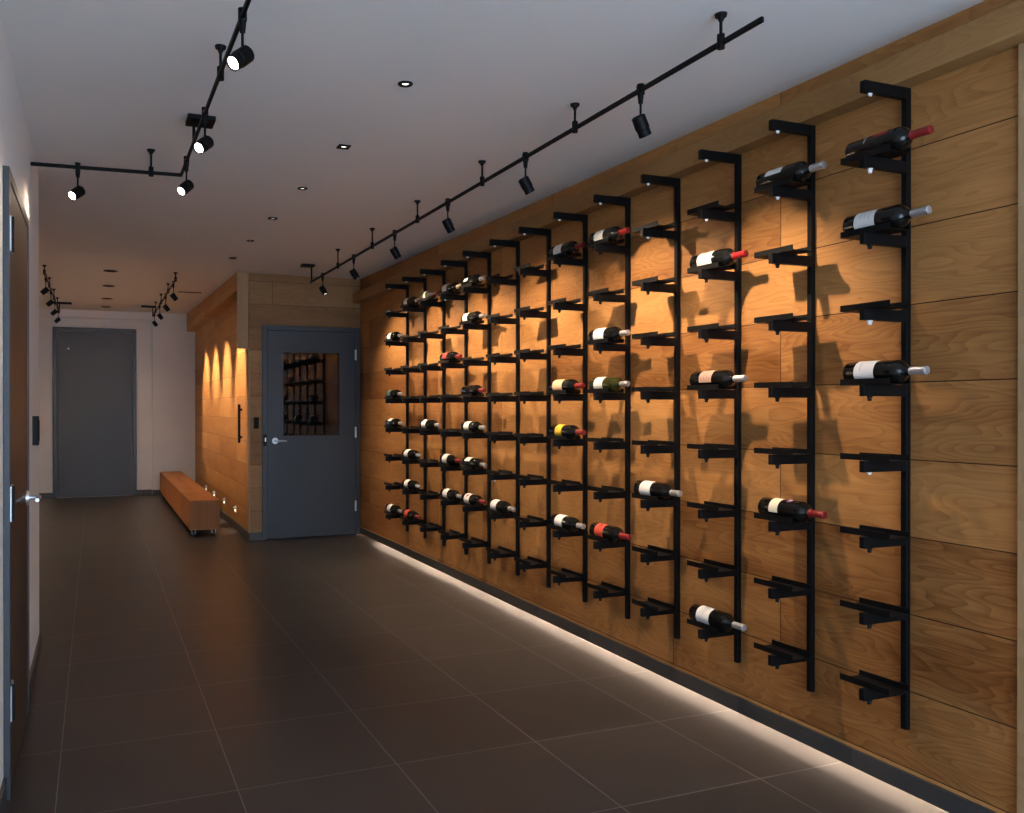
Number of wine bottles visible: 38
